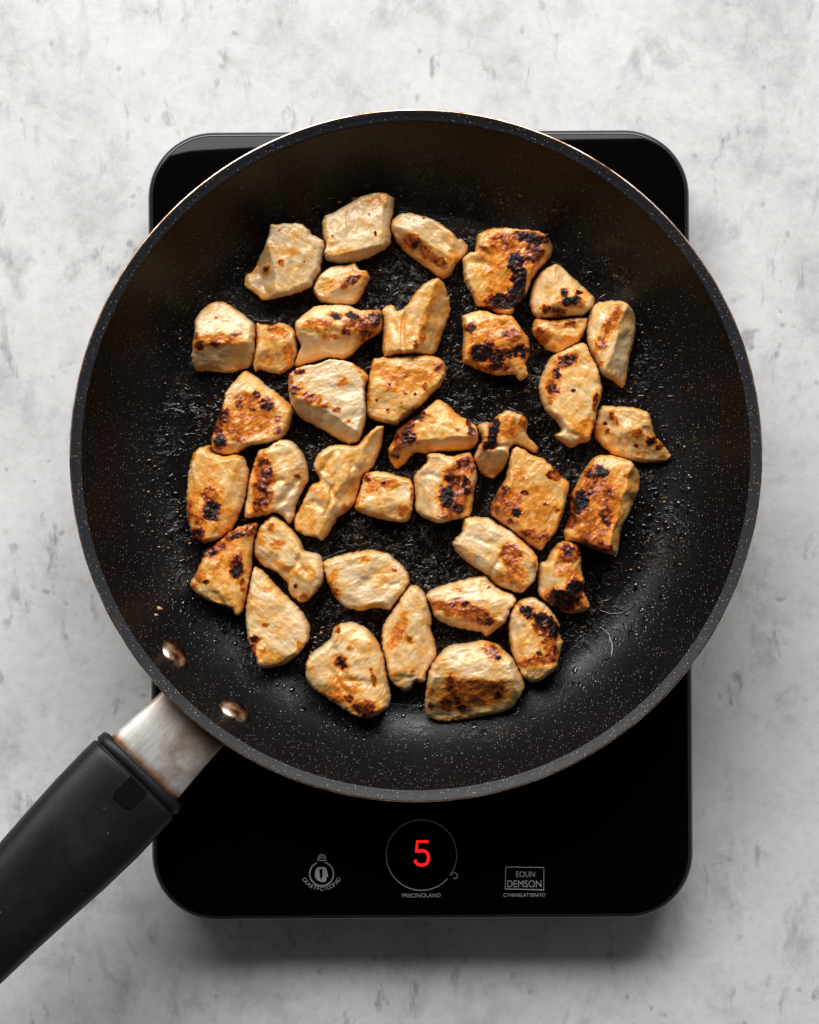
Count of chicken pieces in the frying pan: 38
